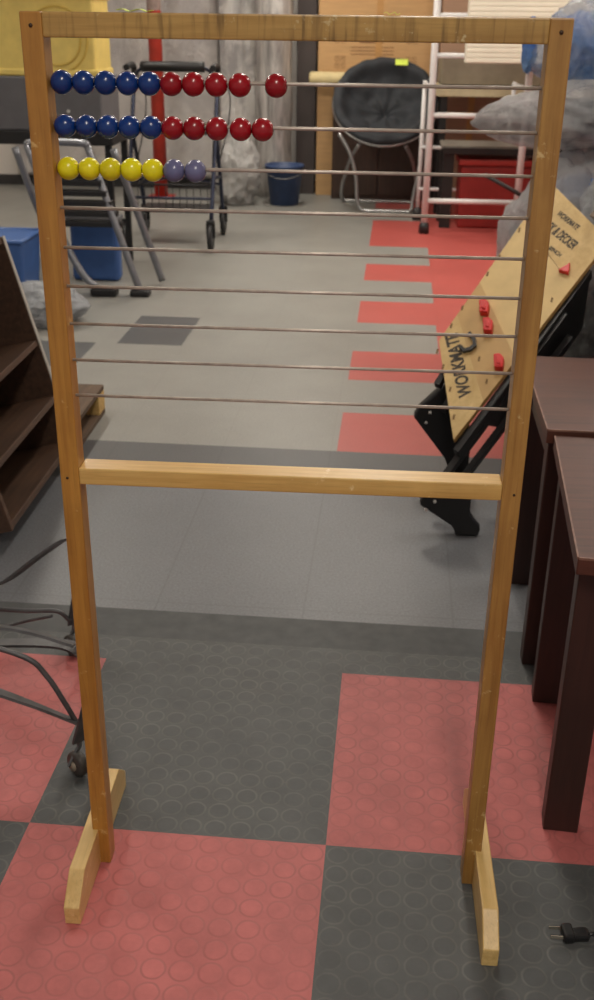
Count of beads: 27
